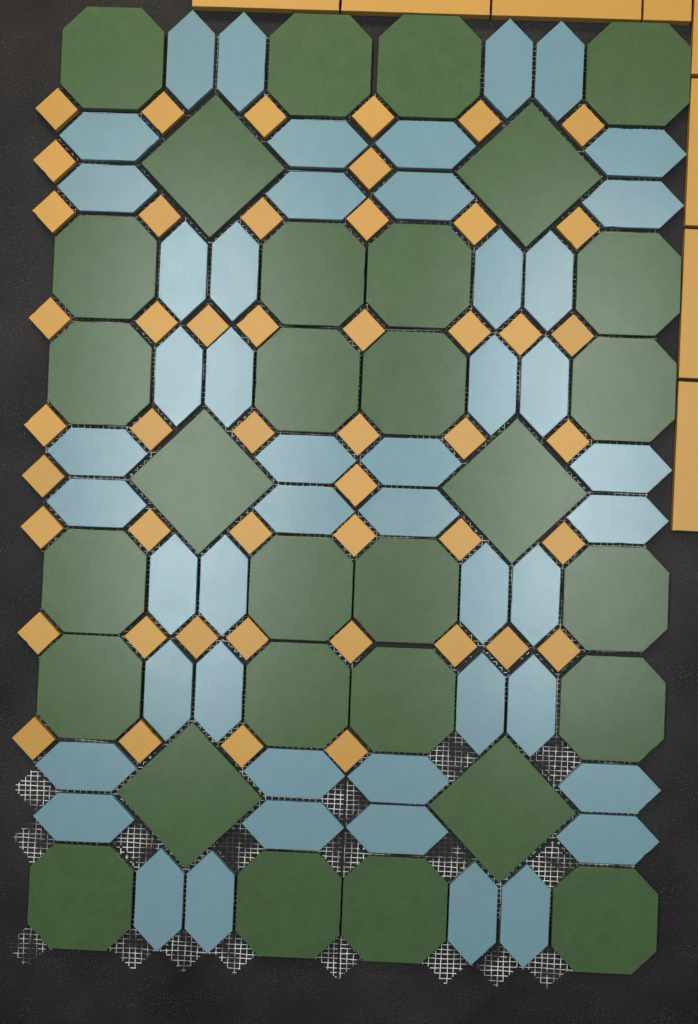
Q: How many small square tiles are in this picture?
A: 48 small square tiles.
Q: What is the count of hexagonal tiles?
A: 48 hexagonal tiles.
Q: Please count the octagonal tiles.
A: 24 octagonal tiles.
